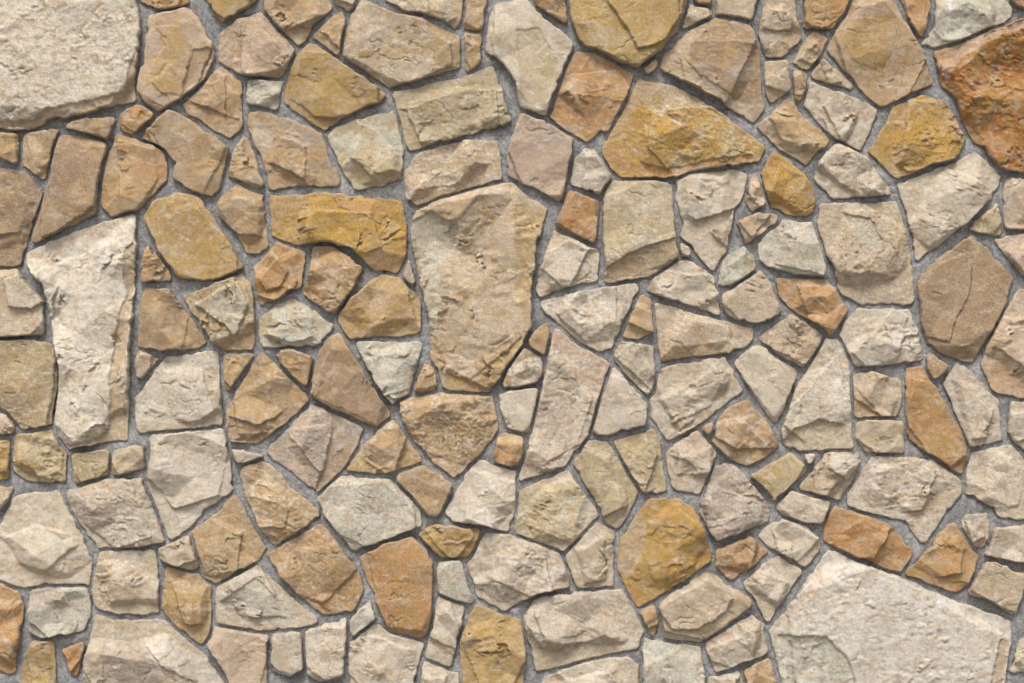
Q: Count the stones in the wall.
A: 192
